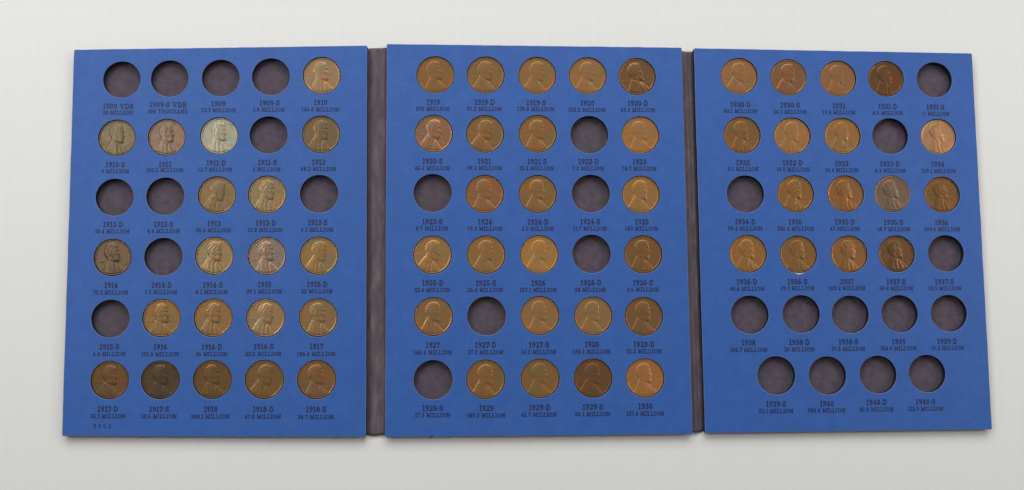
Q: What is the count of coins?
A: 60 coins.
